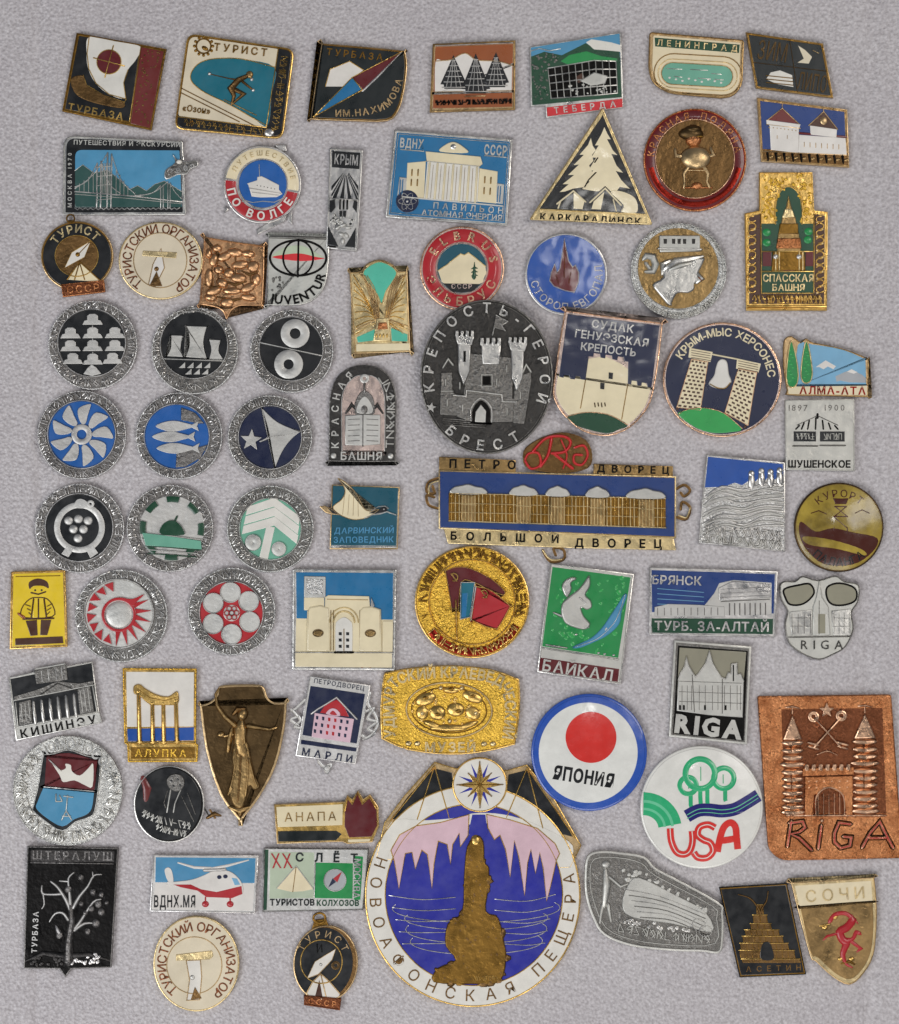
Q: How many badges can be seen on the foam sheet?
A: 71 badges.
